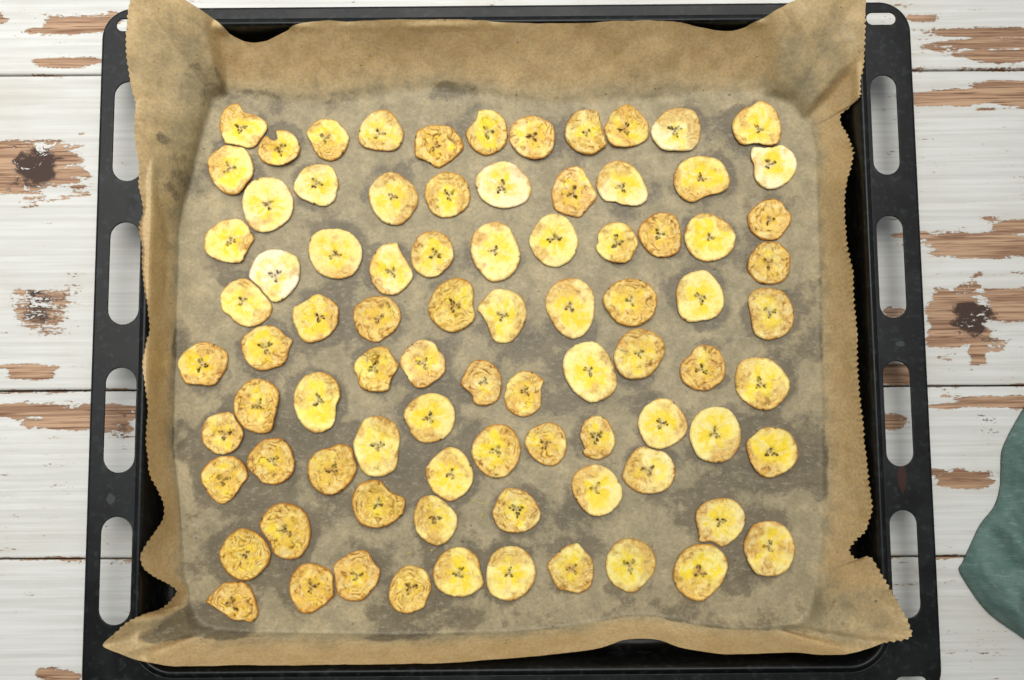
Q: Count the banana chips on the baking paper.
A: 85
